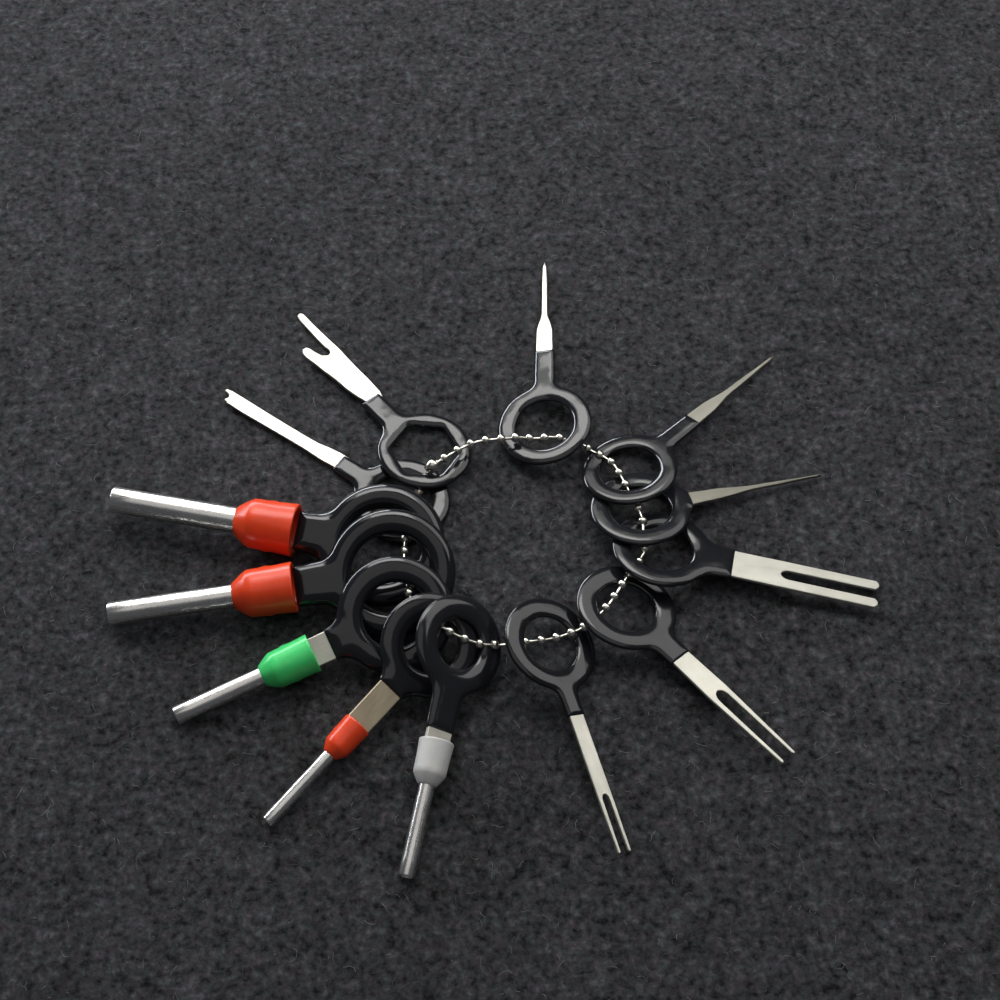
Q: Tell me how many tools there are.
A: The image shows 13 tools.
